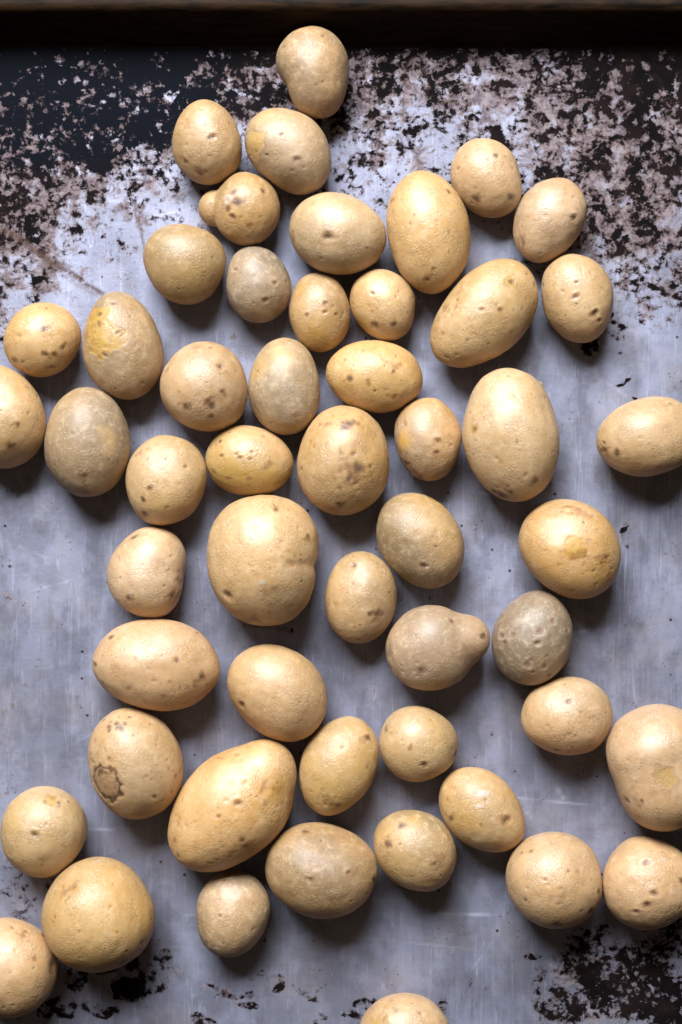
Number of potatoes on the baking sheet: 52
